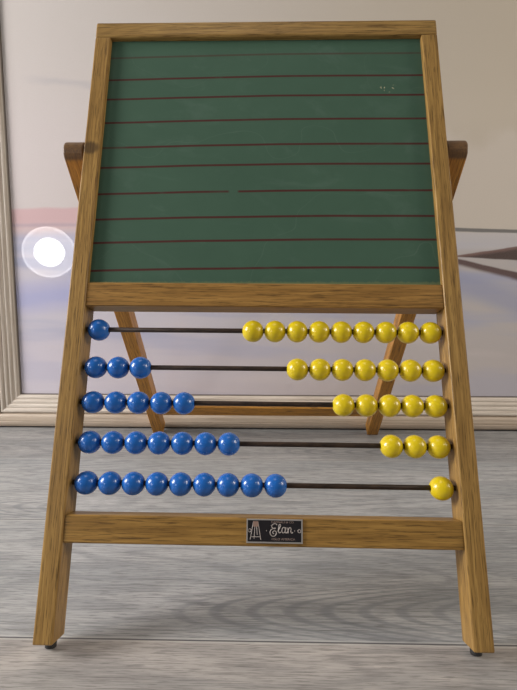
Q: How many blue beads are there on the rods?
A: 25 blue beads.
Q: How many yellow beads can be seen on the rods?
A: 25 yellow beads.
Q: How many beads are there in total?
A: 50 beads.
